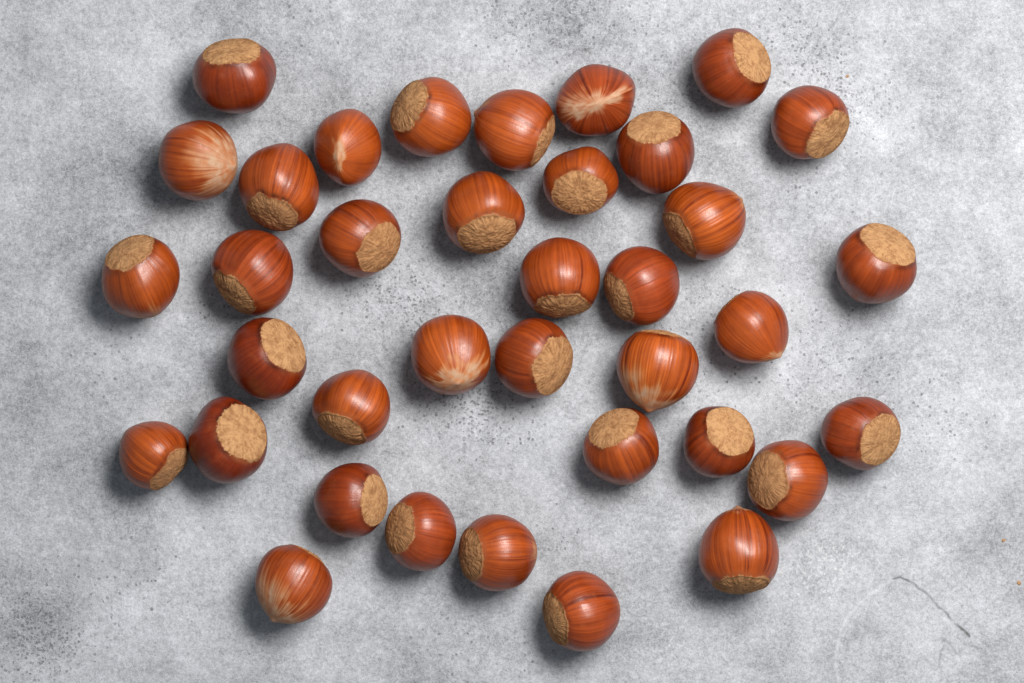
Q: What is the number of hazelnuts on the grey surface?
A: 37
